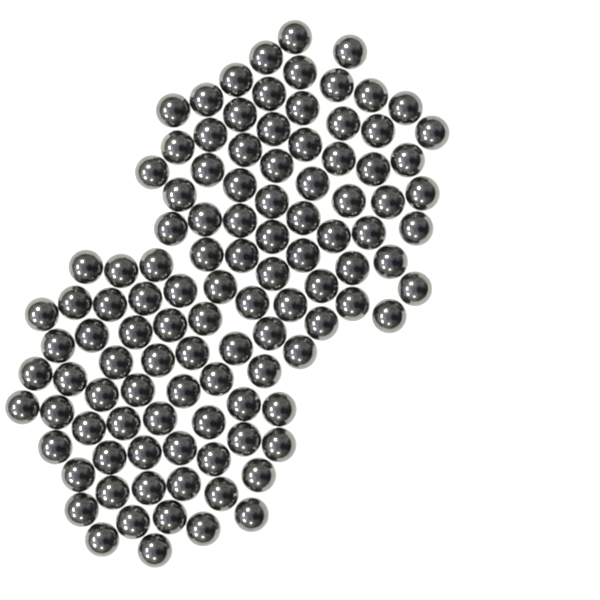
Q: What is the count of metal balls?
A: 110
